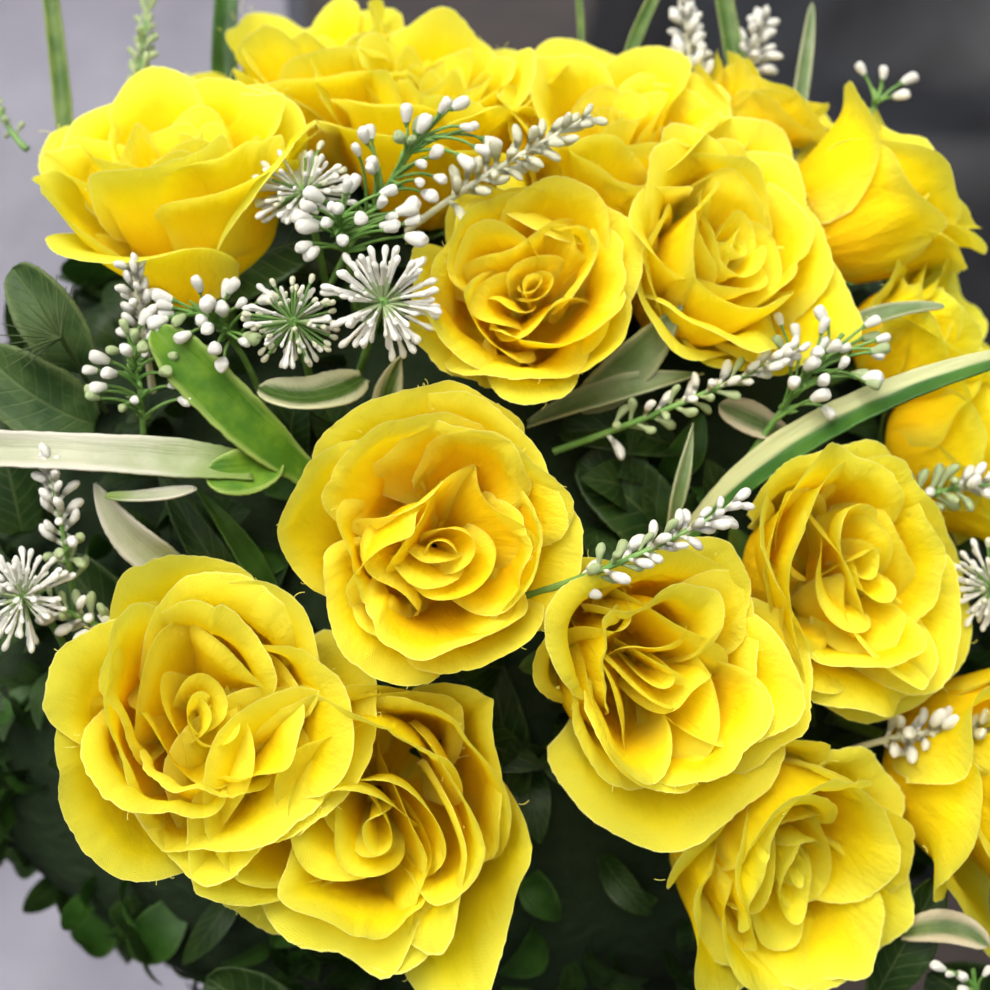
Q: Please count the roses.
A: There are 17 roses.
